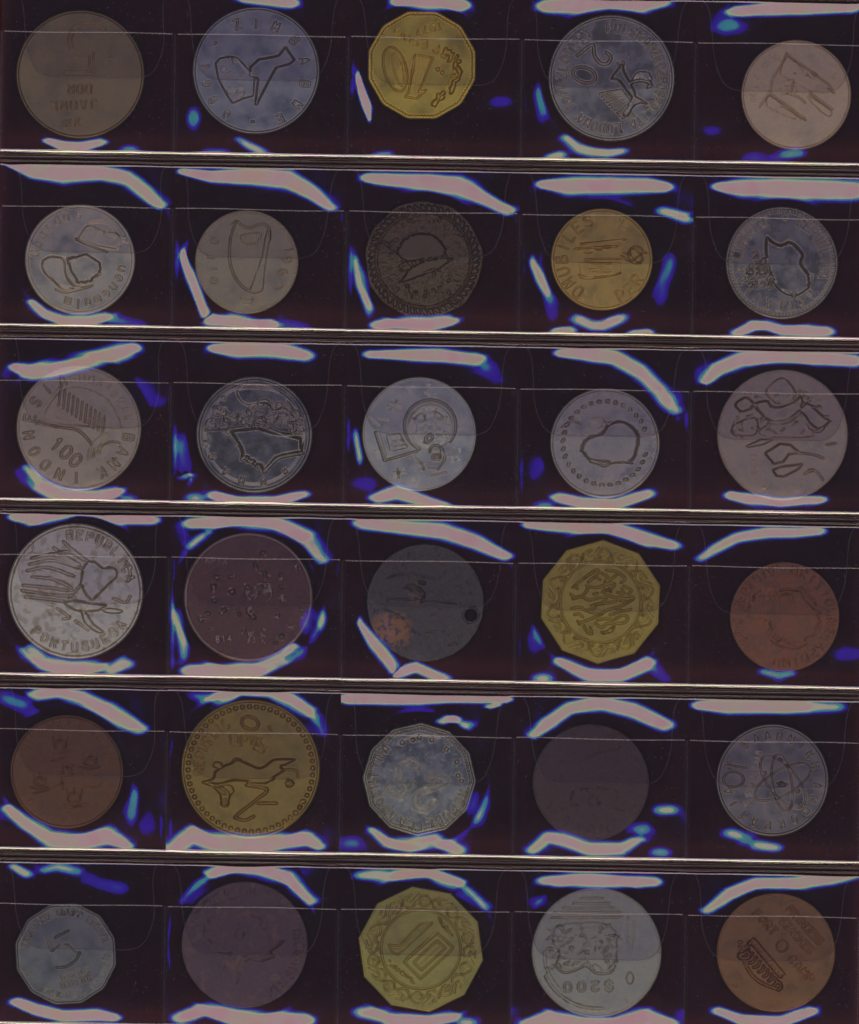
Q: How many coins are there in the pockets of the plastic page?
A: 30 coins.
